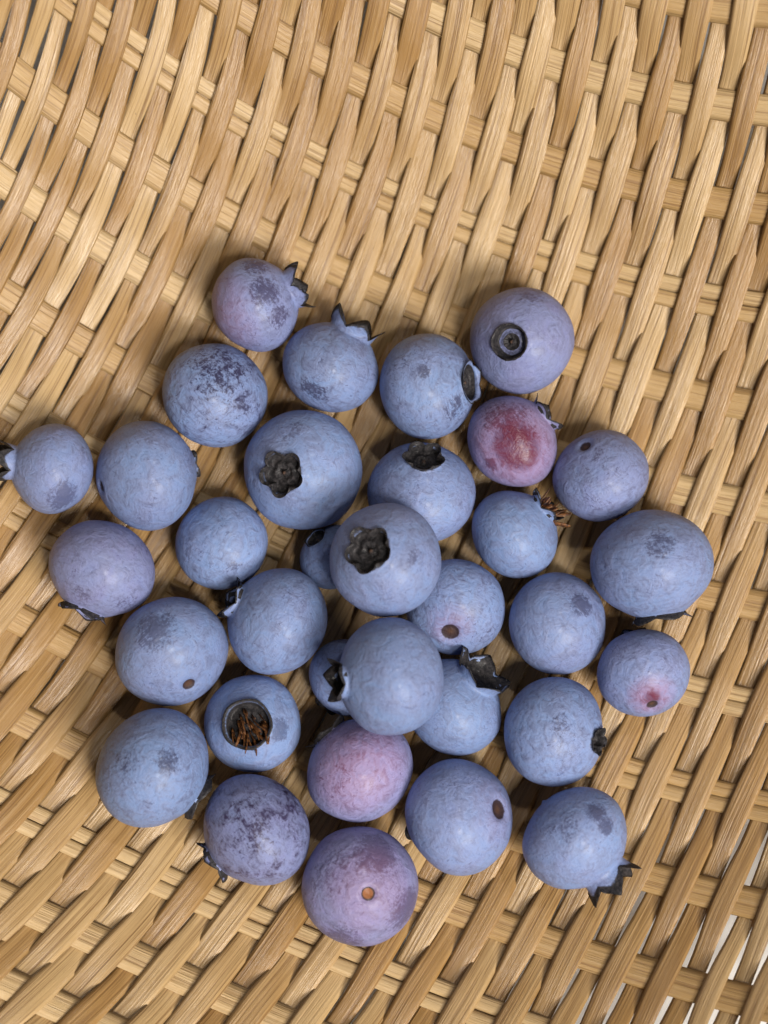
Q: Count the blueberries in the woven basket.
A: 33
